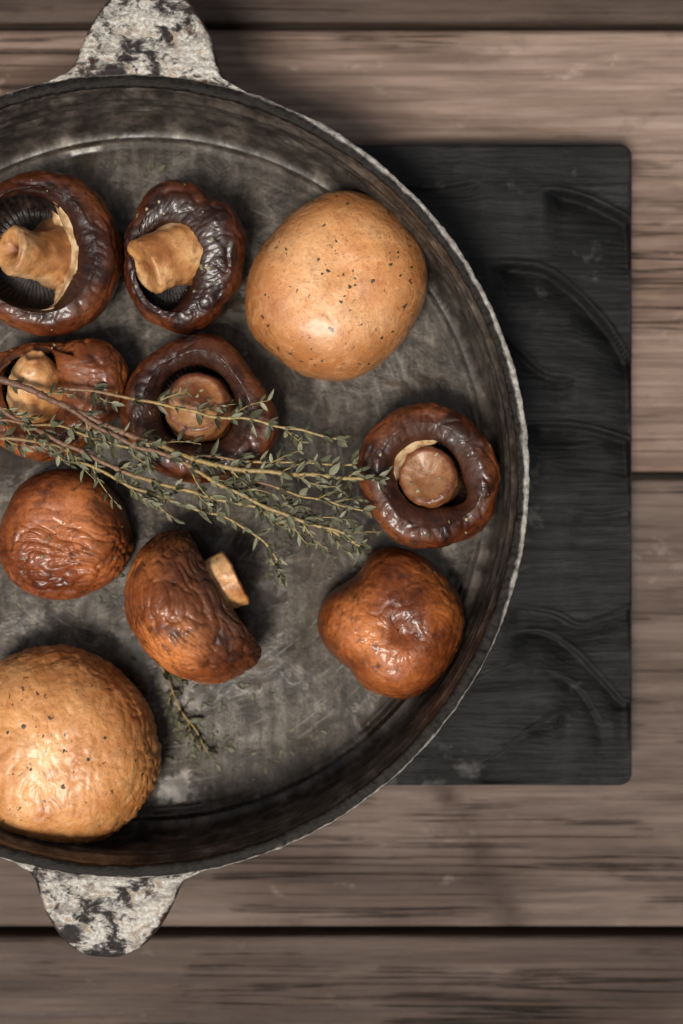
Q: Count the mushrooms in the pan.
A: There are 10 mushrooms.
